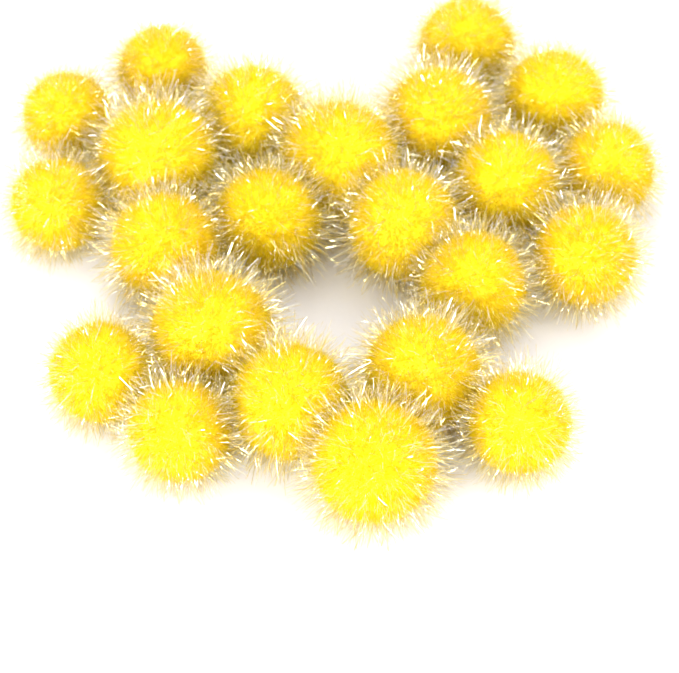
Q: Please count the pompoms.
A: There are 23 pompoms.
